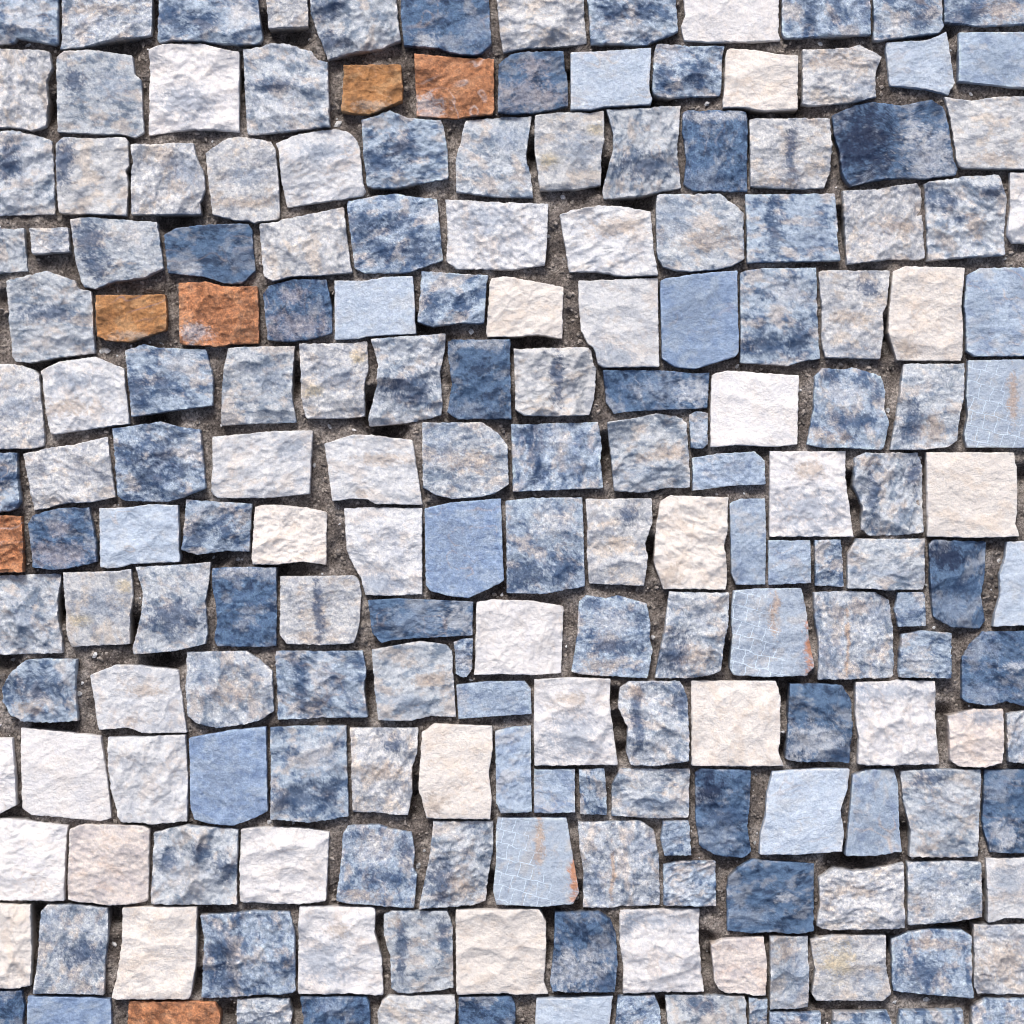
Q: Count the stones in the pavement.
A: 193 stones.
